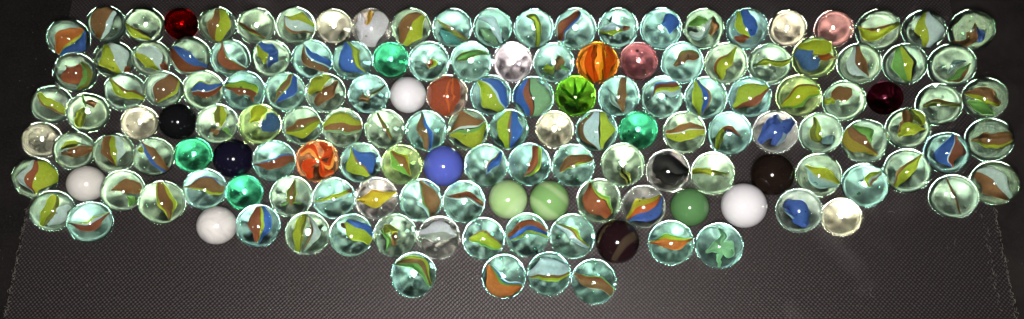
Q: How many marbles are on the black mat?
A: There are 149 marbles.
